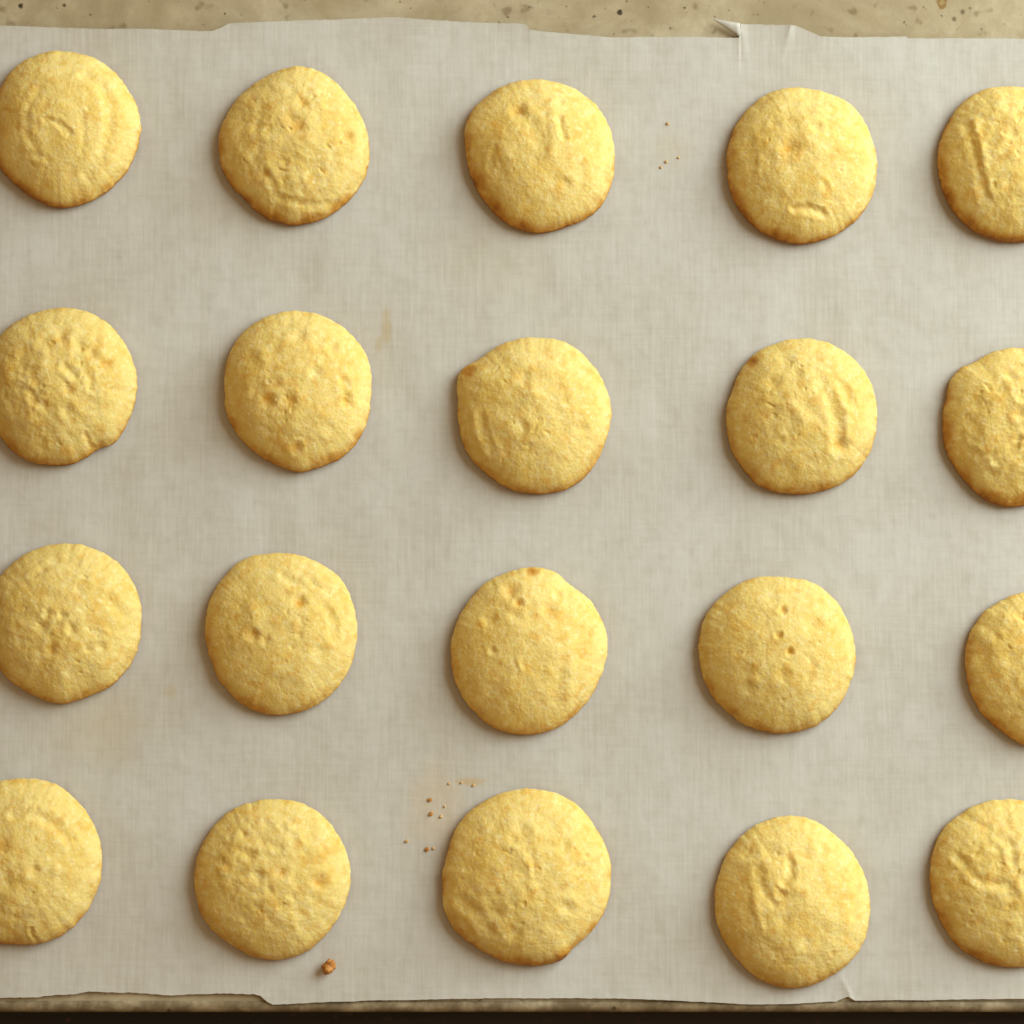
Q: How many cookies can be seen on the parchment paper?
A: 20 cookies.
